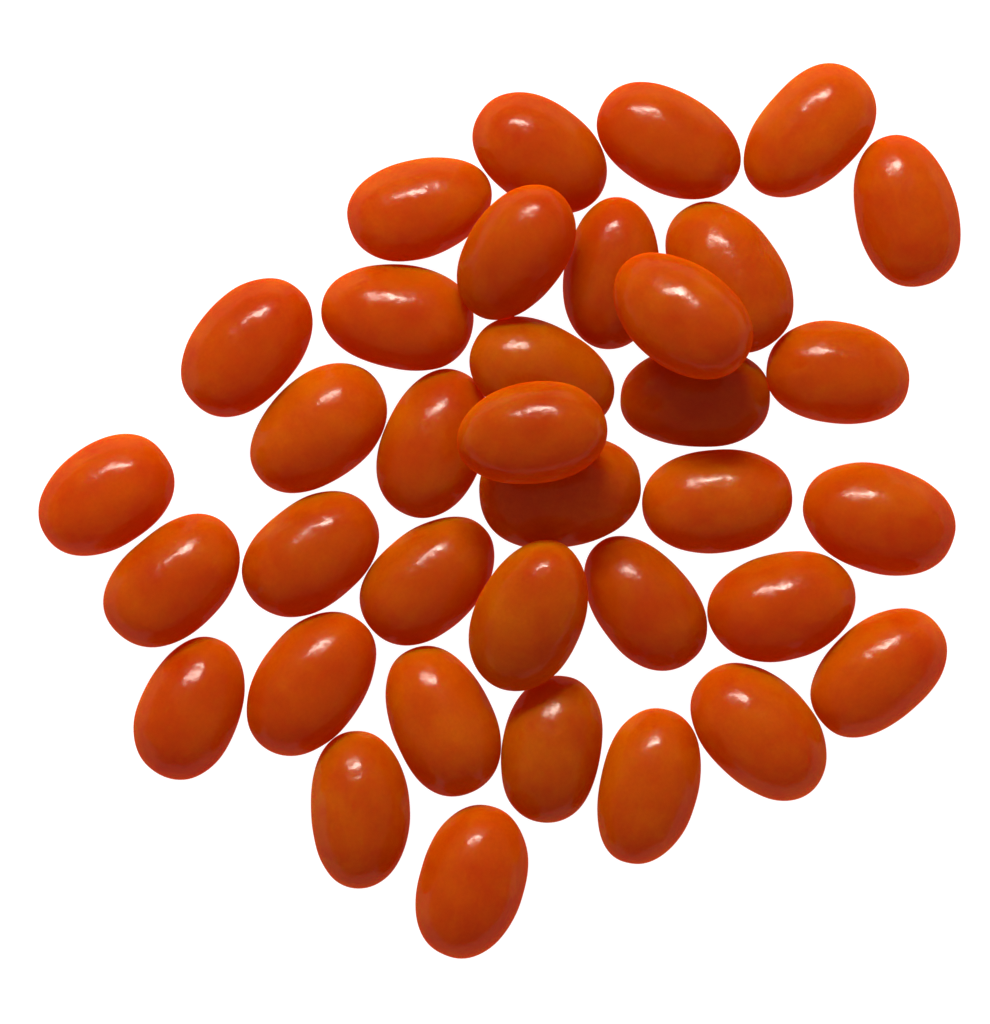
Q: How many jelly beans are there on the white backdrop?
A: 36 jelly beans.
